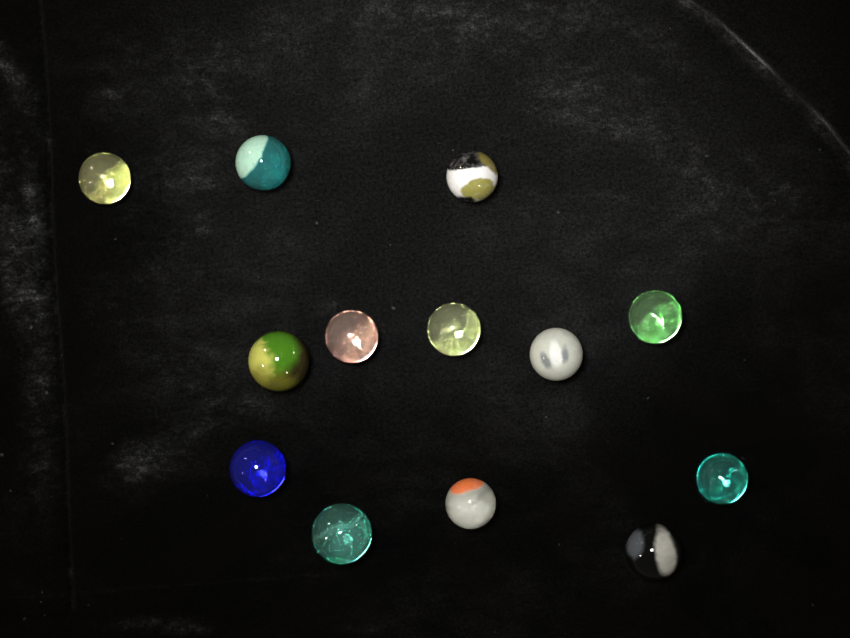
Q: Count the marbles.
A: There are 13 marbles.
